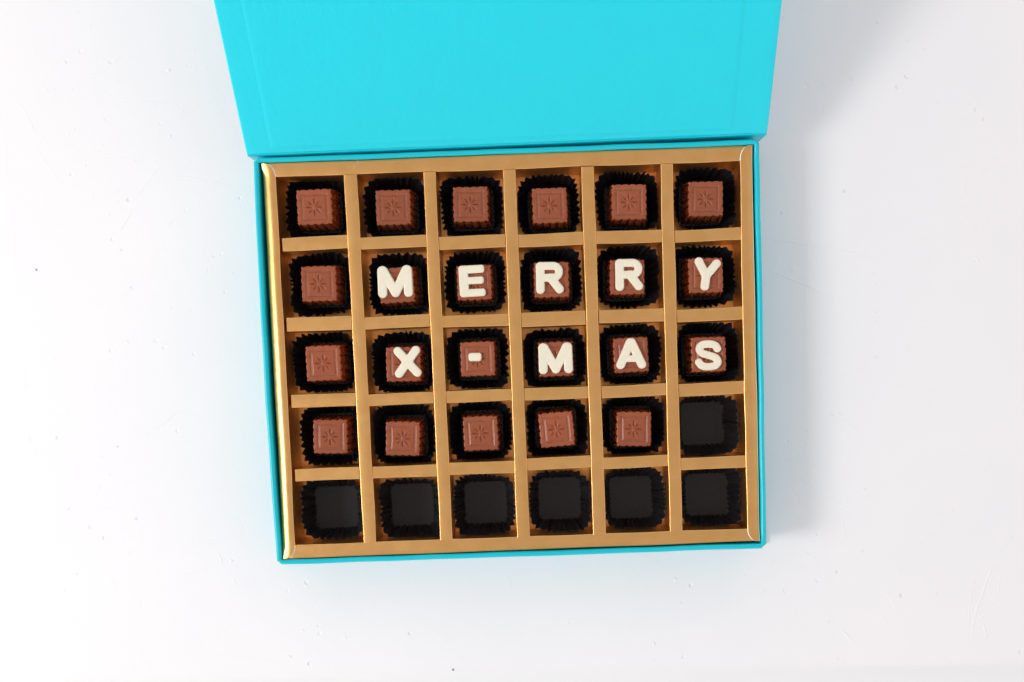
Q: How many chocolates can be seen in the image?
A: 23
